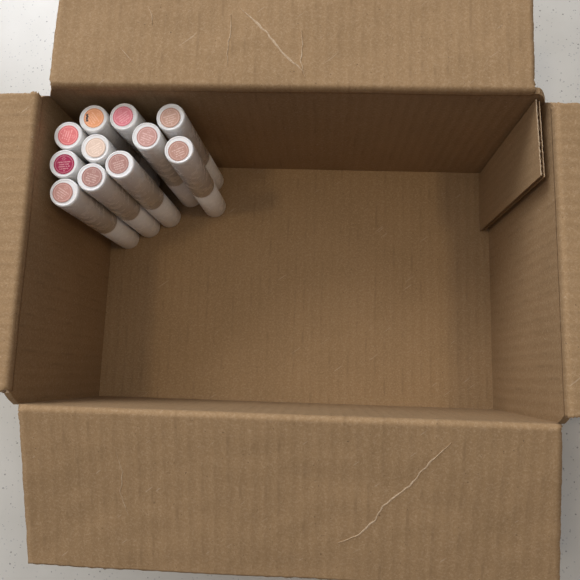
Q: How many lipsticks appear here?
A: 11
